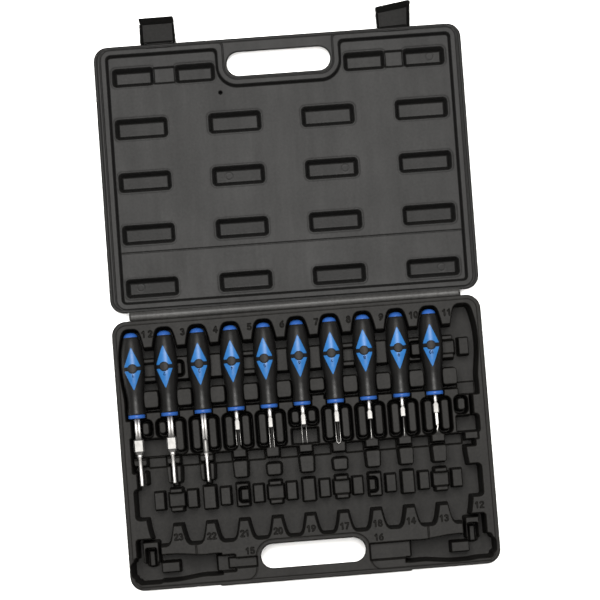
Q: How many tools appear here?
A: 10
